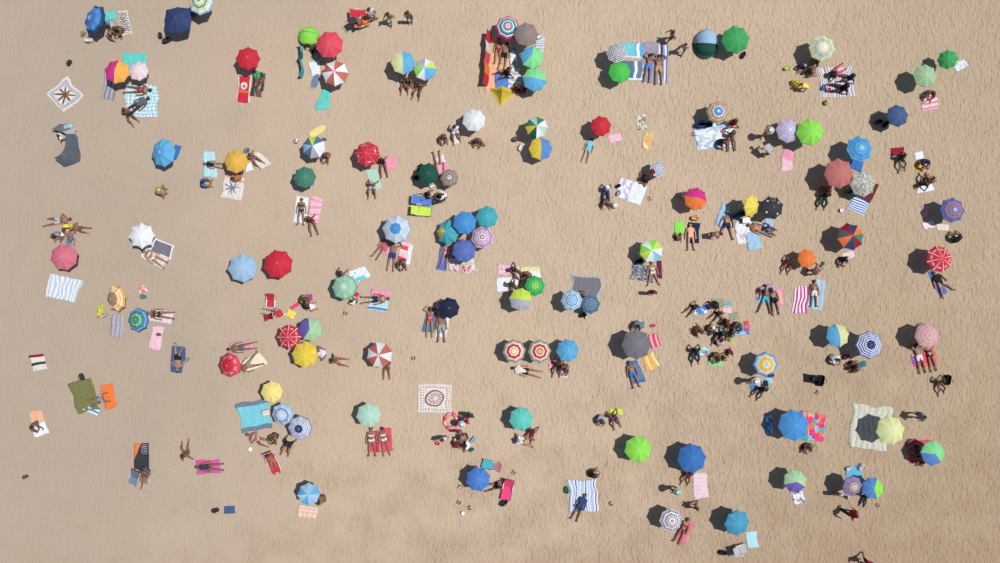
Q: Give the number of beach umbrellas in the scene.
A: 95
